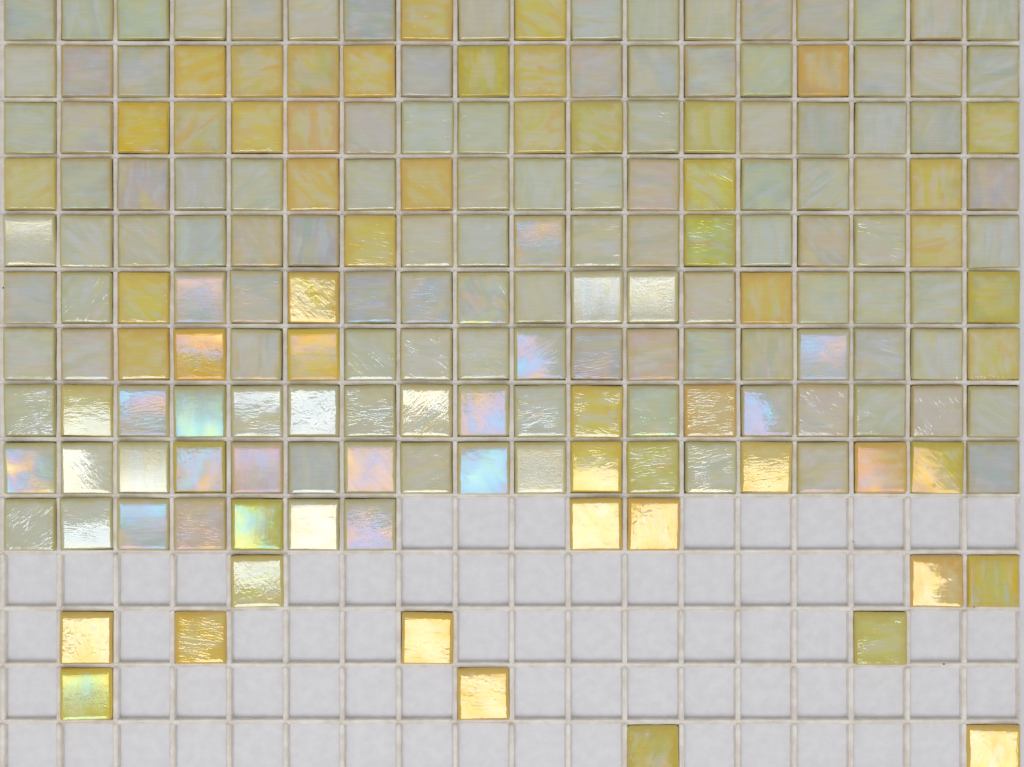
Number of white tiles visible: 126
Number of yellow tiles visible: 56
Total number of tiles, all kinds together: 182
